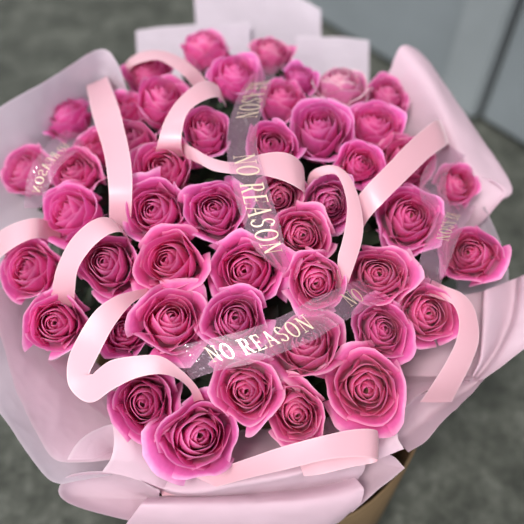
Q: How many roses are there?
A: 49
